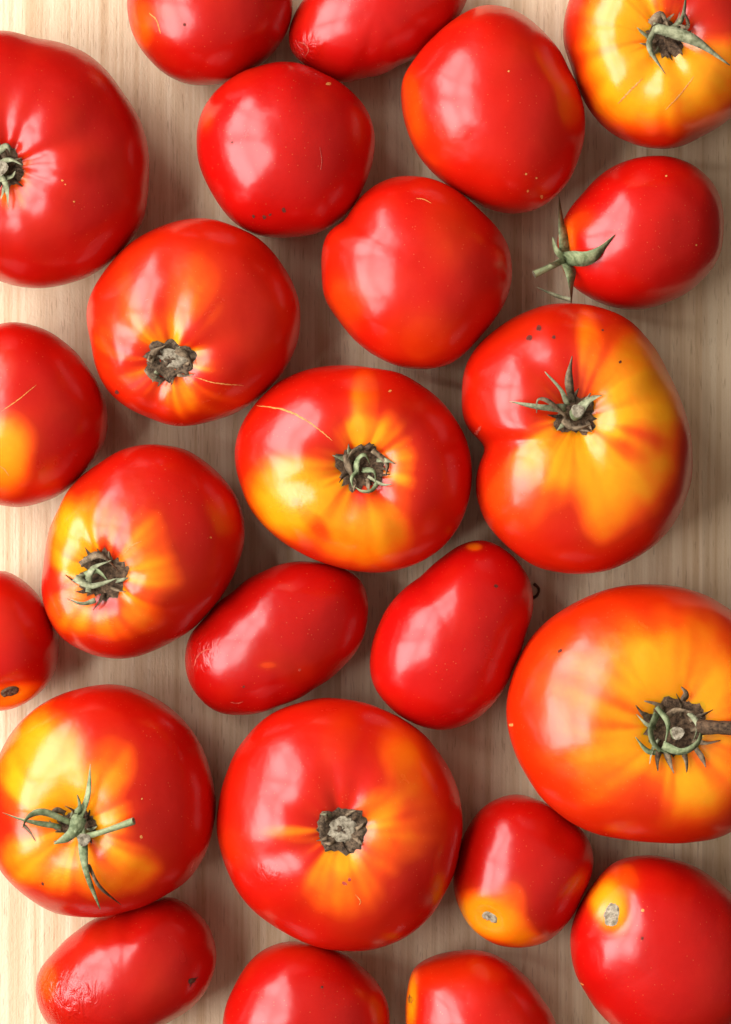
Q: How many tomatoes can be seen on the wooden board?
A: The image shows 24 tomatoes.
